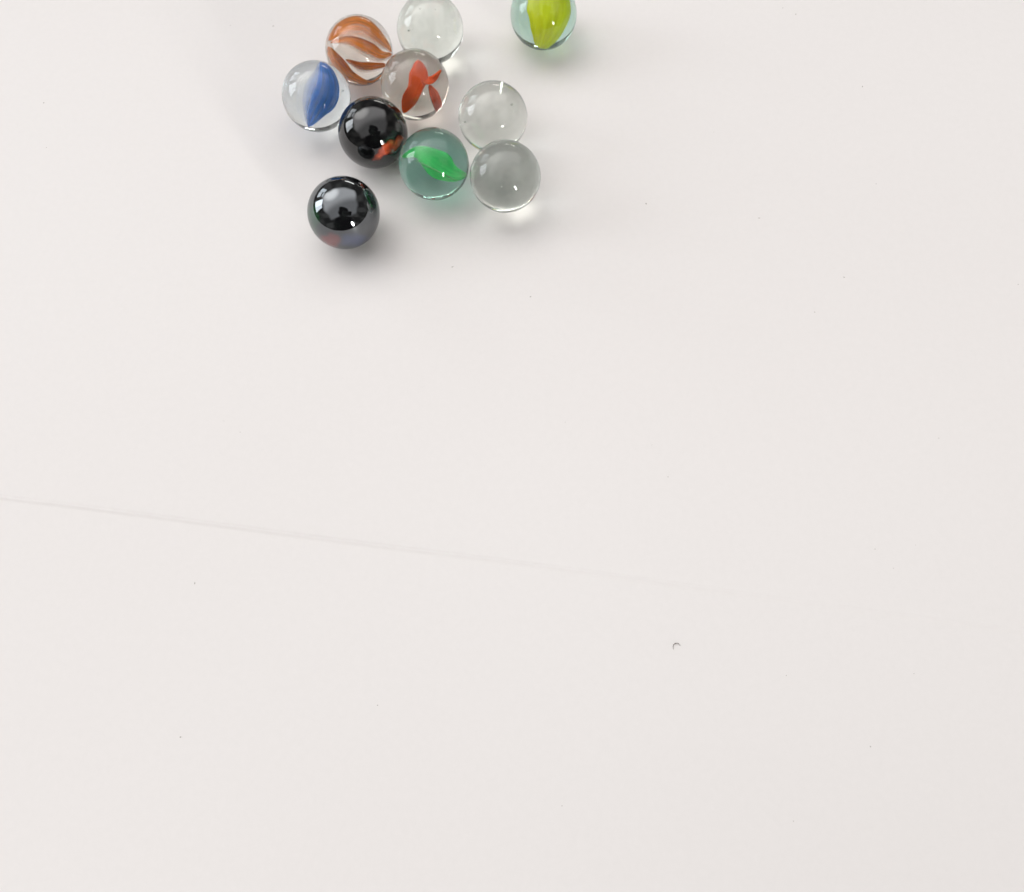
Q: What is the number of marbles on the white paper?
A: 10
